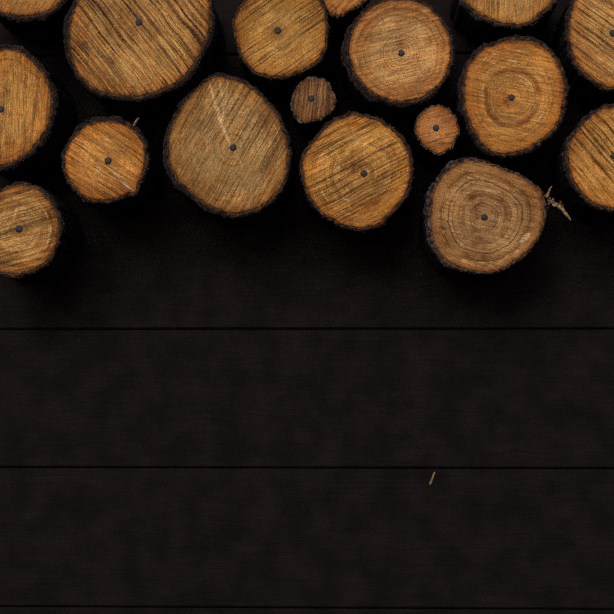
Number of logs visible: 17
